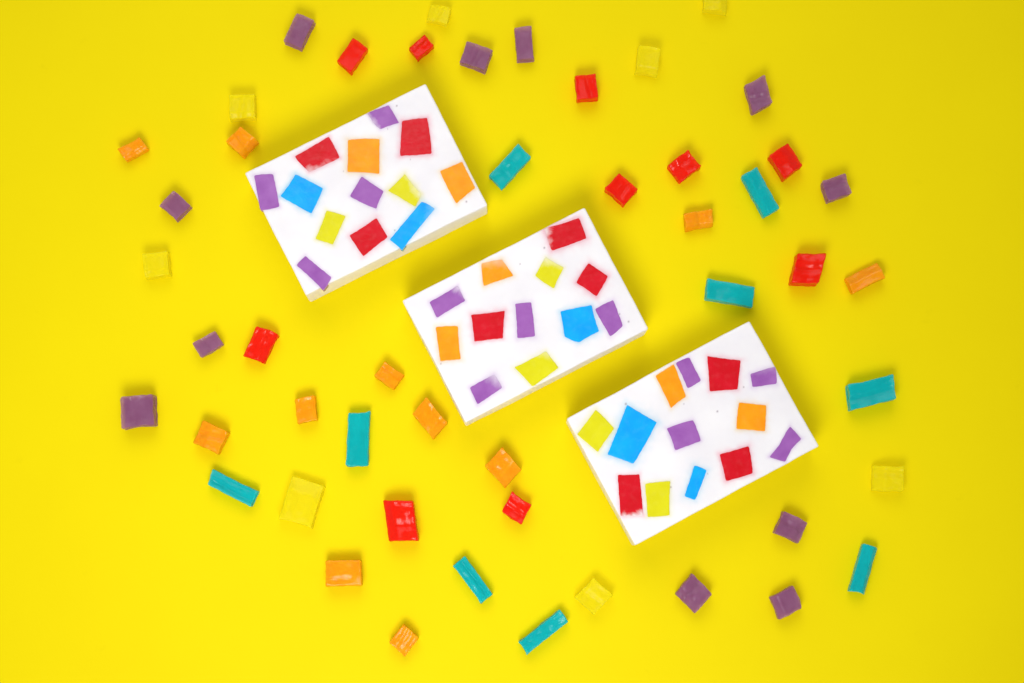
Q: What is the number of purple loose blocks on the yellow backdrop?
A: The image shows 11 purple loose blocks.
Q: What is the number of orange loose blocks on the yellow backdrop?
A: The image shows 11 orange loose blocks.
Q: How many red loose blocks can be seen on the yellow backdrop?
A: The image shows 10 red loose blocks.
